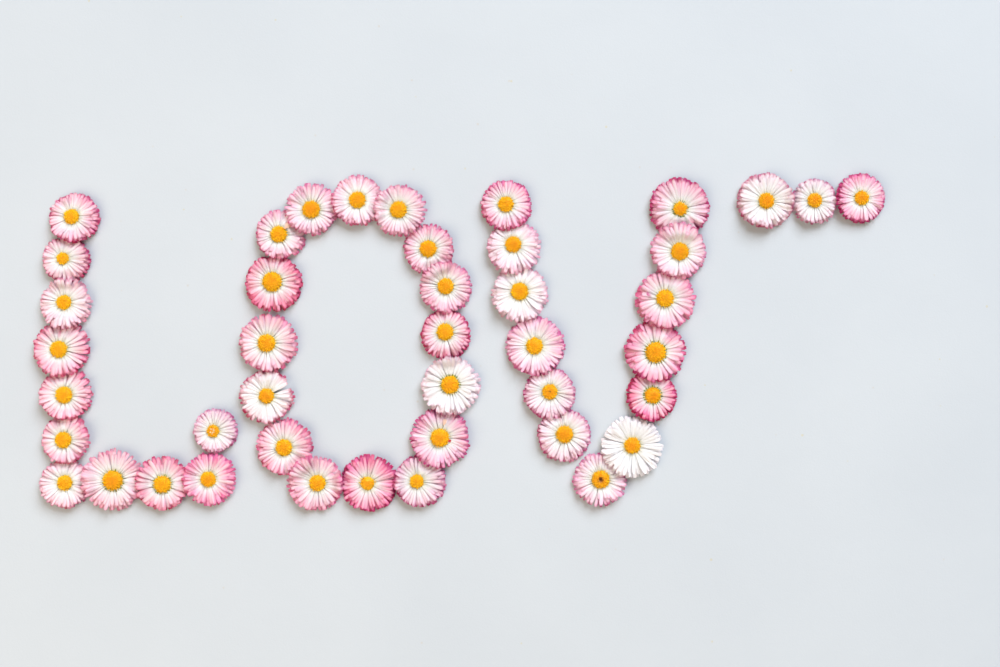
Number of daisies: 43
